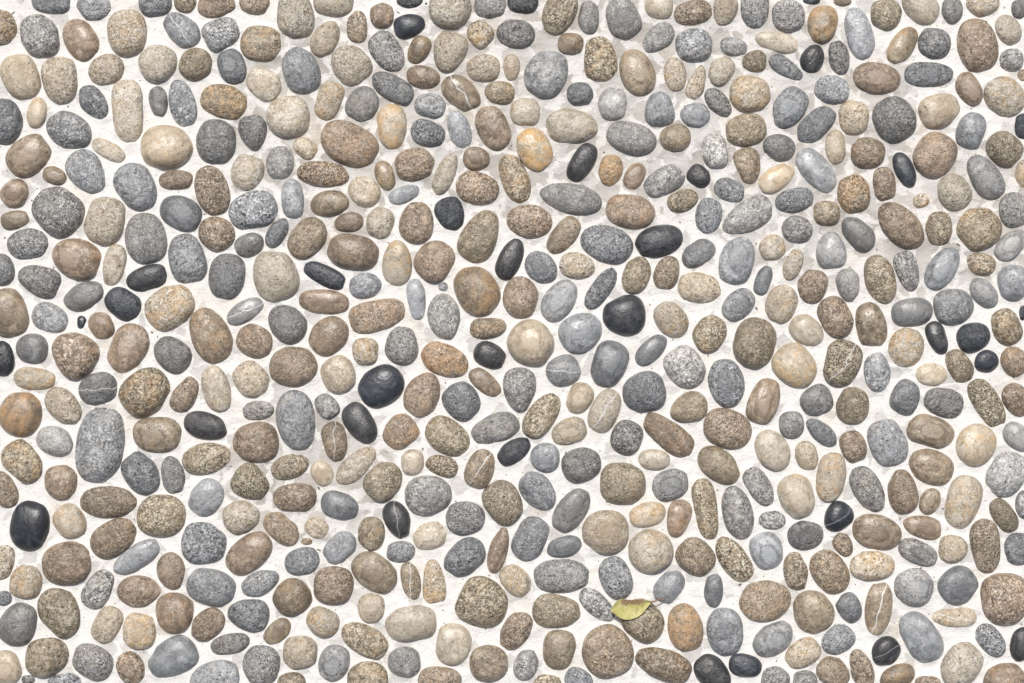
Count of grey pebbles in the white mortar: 193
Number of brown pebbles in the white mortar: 187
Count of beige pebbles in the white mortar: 107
